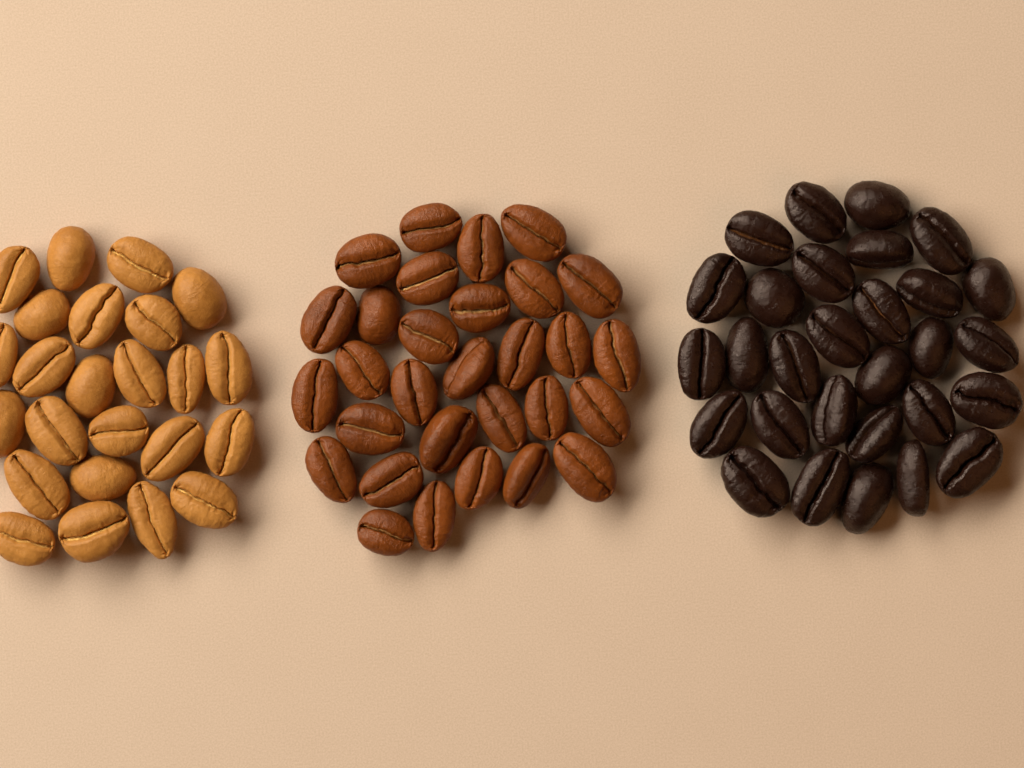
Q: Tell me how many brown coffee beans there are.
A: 30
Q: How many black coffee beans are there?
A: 29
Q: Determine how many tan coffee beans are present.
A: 24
